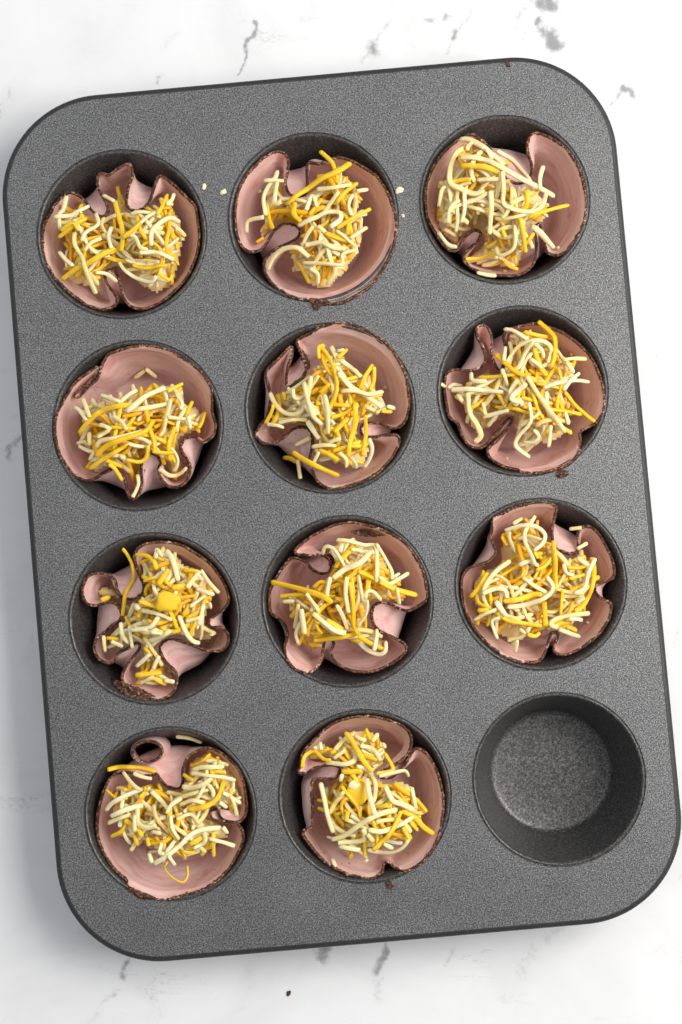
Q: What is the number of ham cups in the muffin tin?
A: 11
